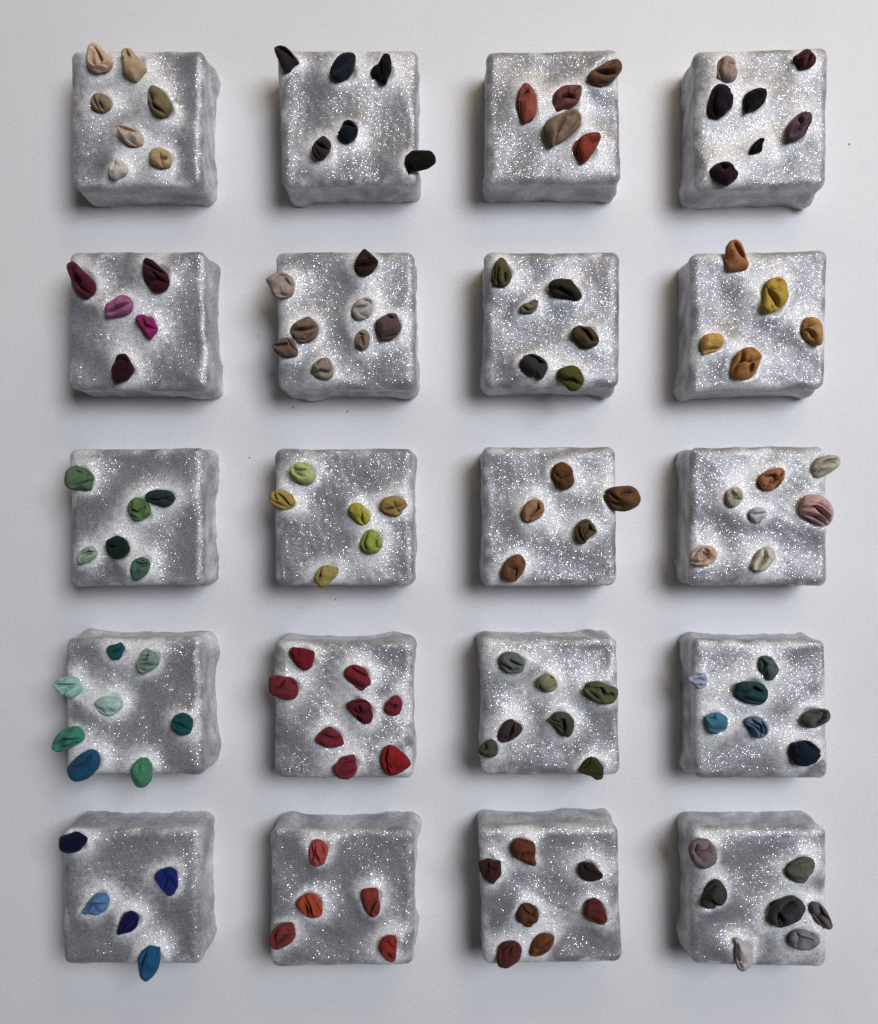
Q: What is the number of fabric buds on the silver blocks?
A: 127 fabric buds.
